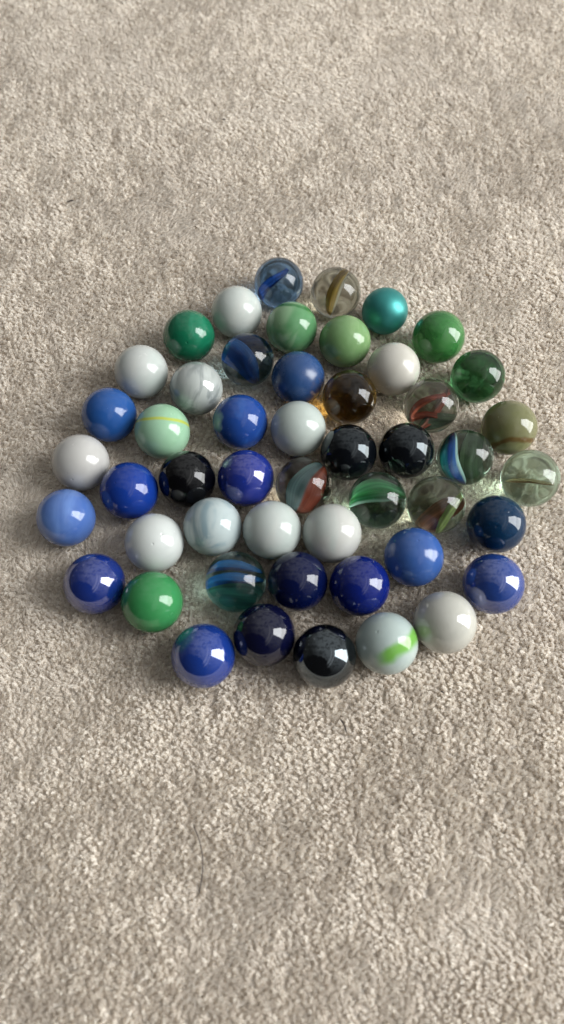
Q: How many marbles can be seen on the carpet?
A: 50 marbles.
